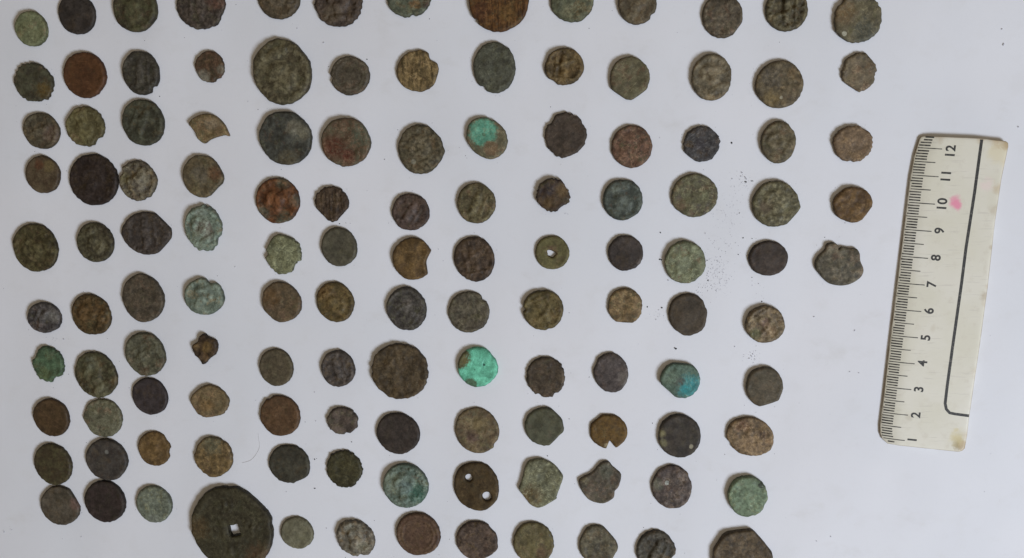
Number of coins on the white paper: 125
